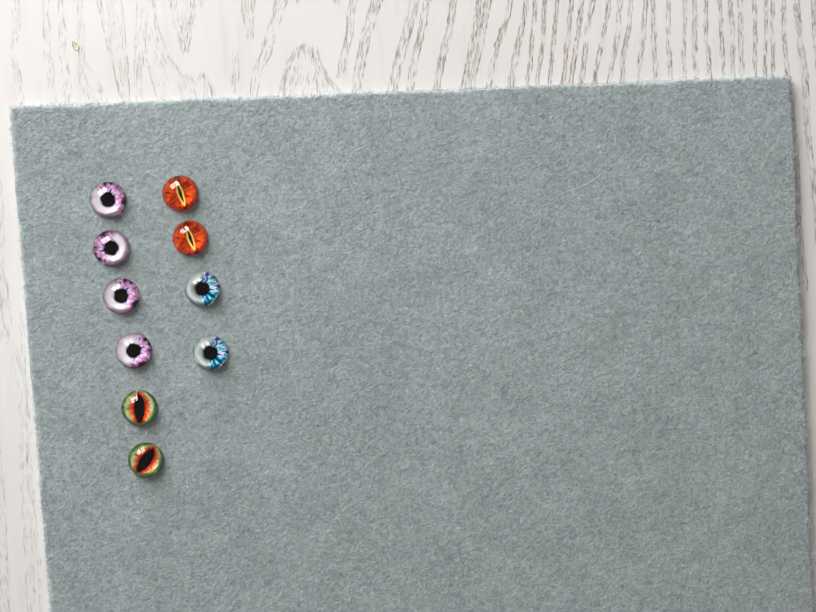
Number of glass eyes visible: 10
